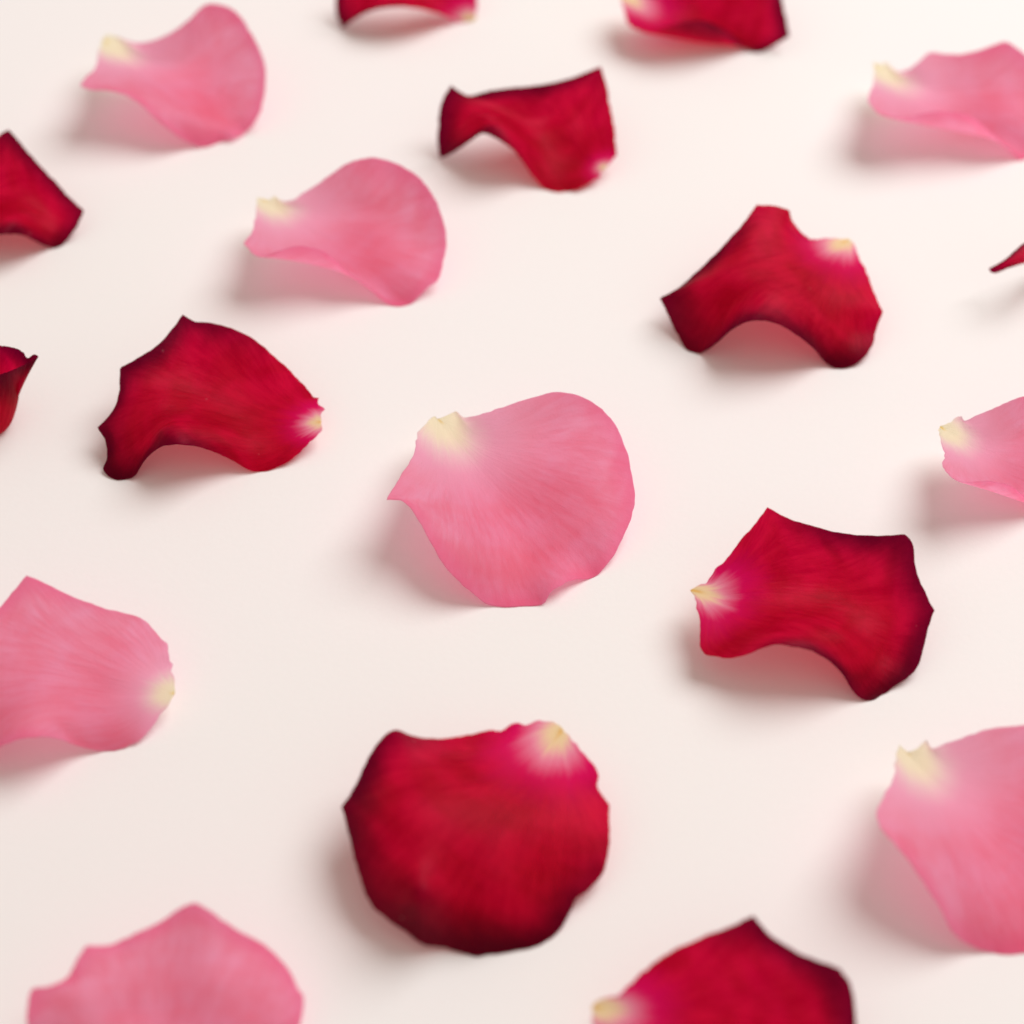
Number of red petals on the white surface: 11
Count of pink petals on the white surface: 8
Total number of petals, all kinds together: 19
